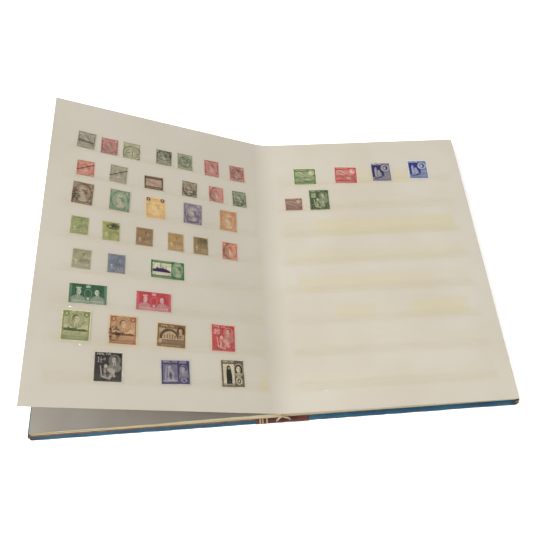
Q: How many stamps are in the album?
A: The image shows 42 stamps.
